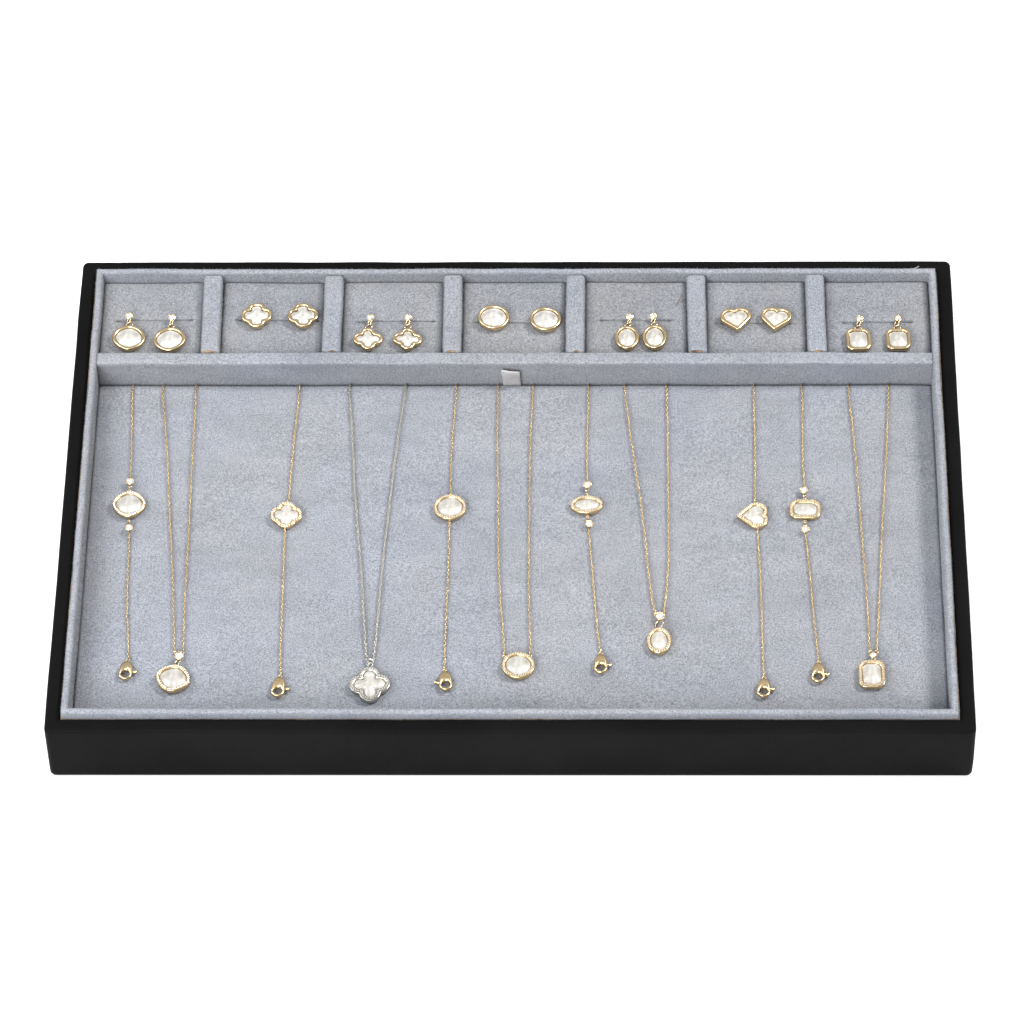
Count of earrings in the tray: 14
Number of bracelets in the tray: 6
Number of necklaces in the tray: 5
